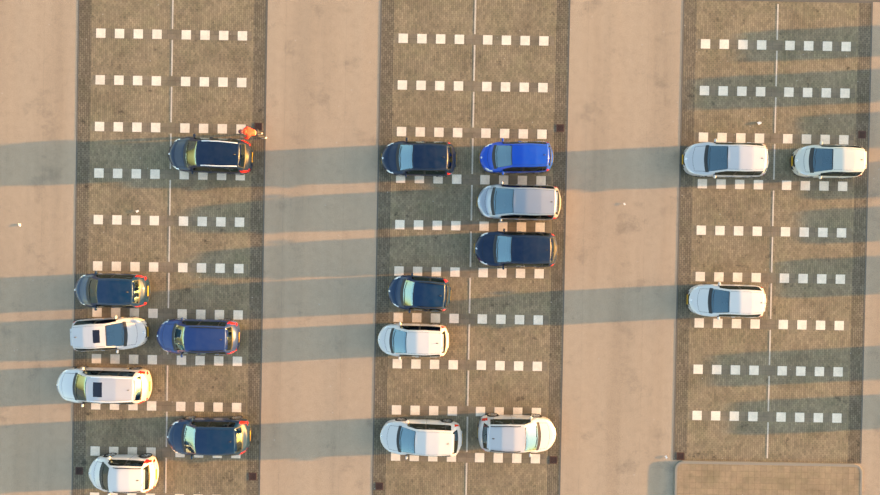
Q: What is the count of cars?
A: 18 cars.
